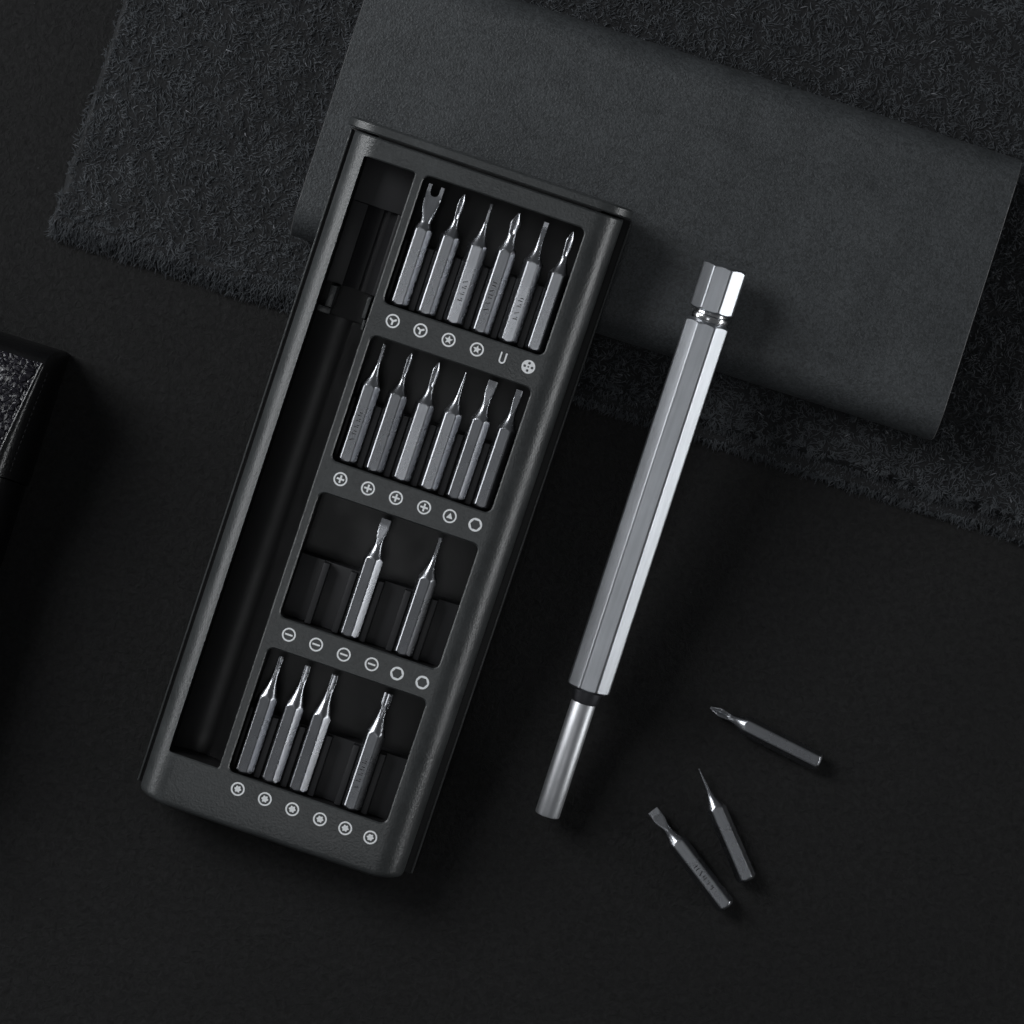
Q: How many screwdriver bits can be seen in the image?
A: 21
